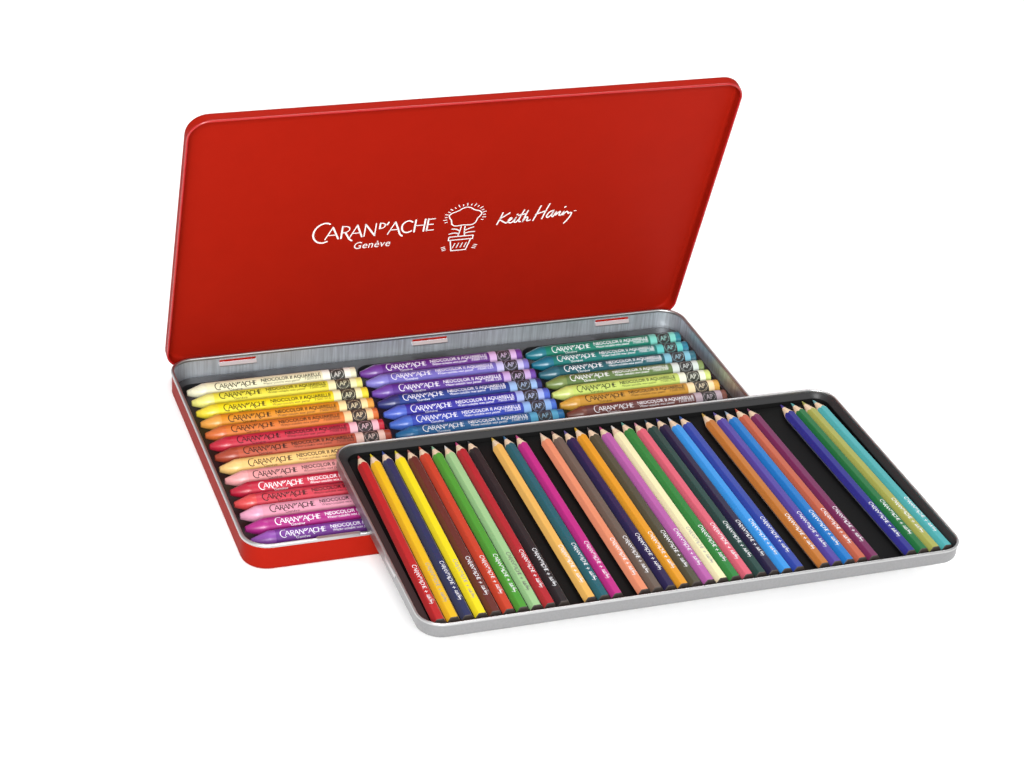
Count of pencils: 35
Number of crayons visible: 28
